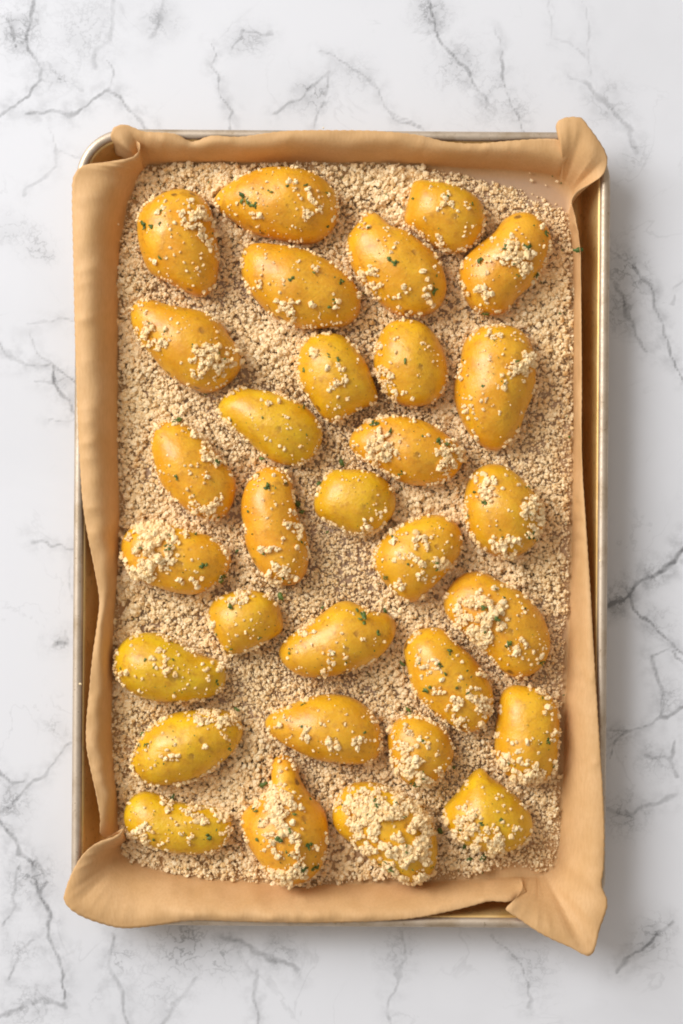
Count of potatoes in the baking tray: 31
